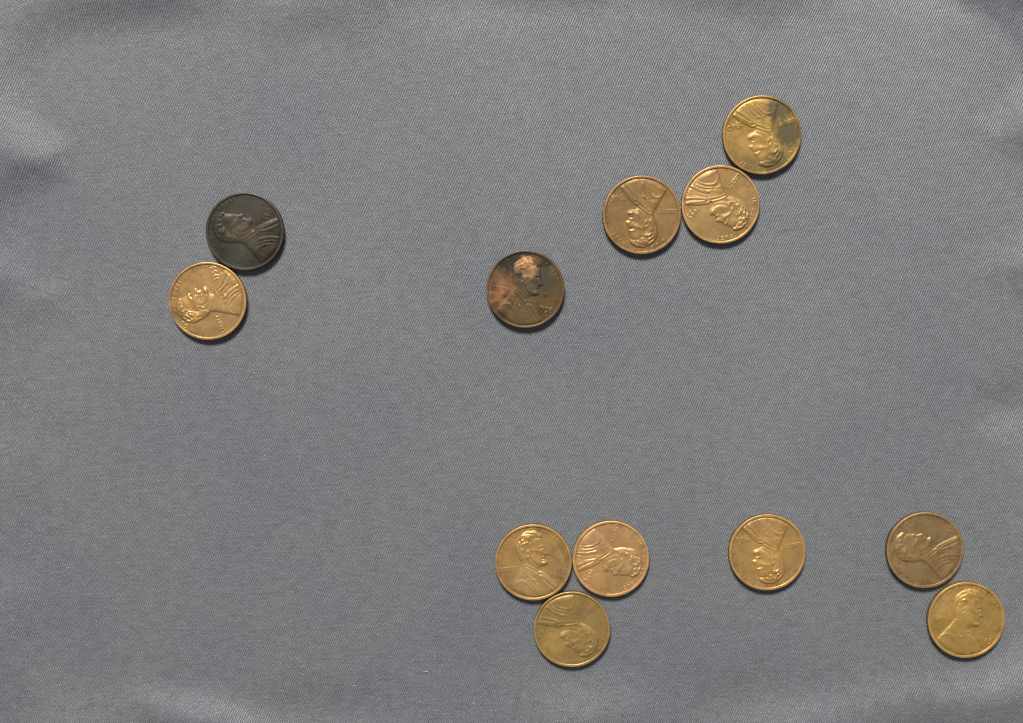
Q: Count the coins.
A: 12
